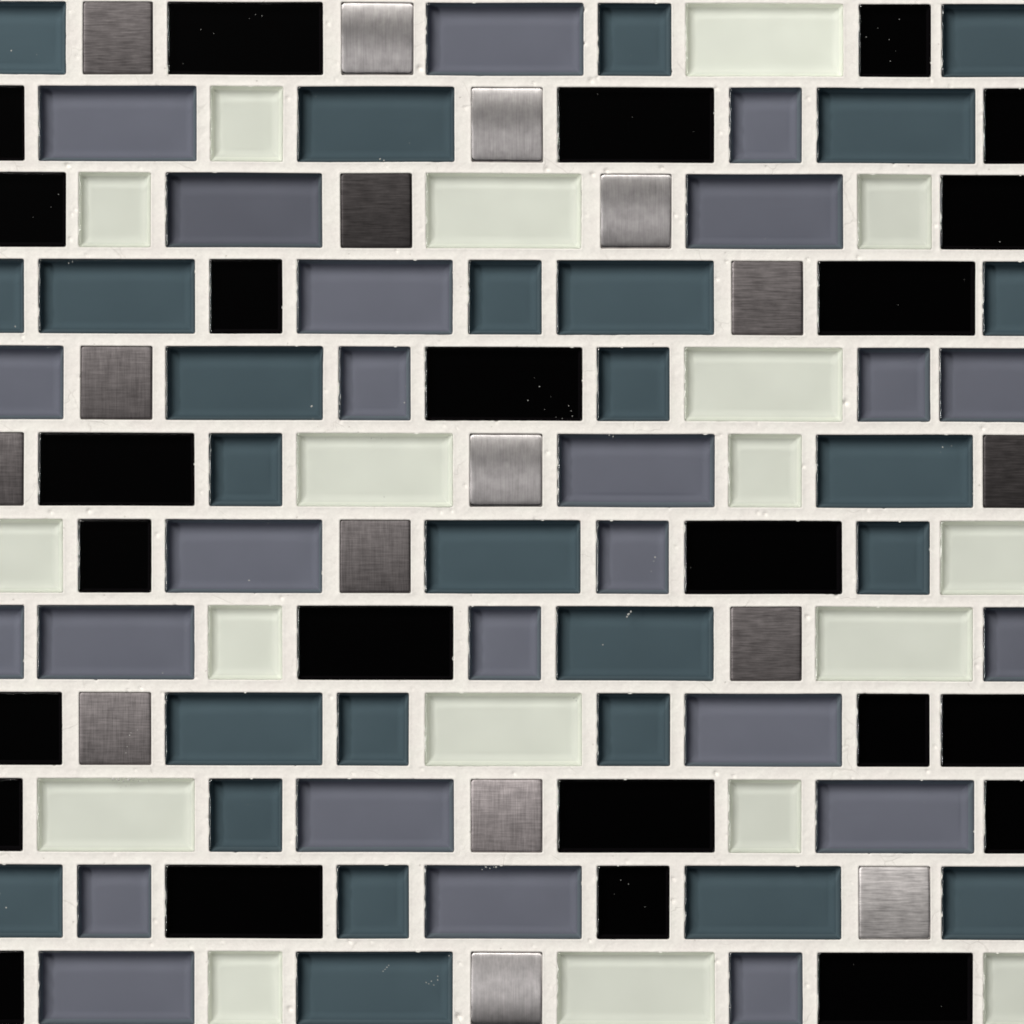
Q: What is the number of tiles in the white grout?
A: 108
